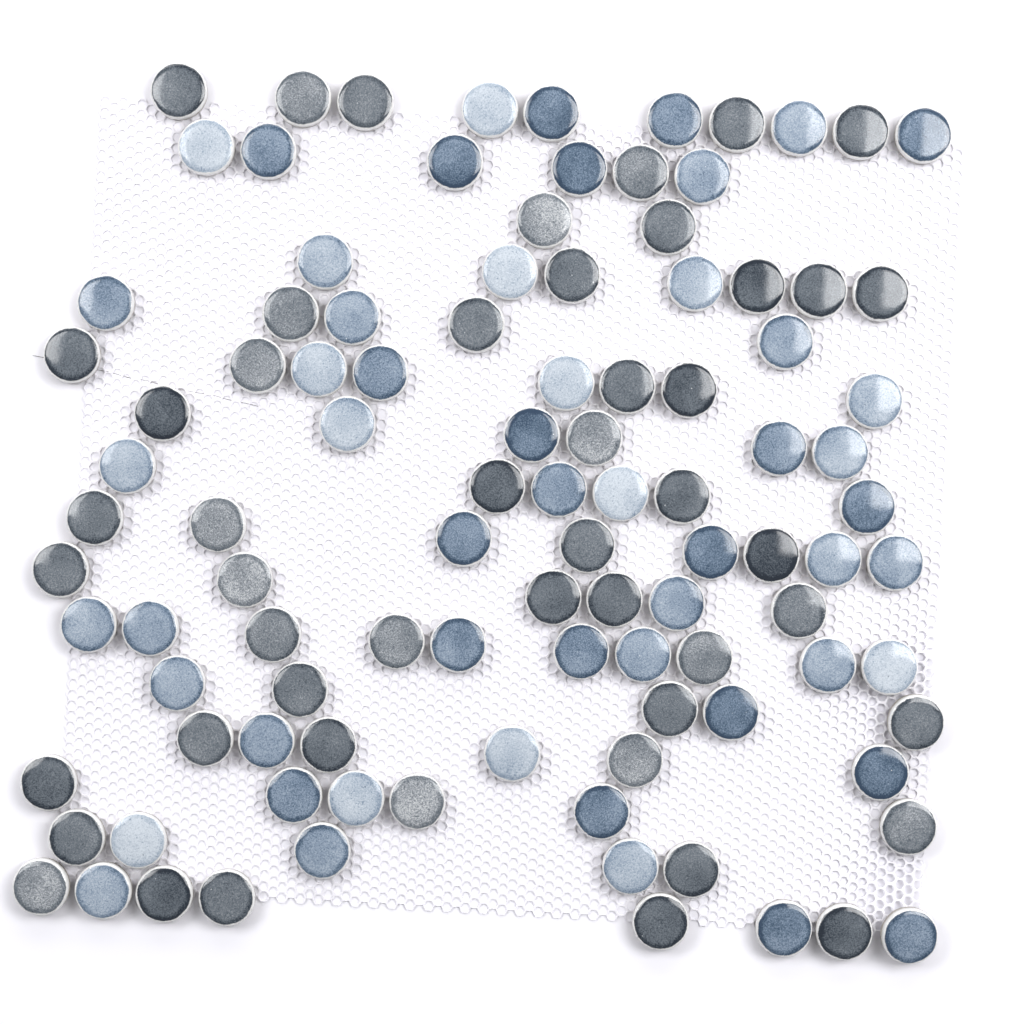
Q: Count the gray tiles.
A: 50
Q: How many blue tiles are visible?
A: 54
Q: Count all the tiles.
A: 104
